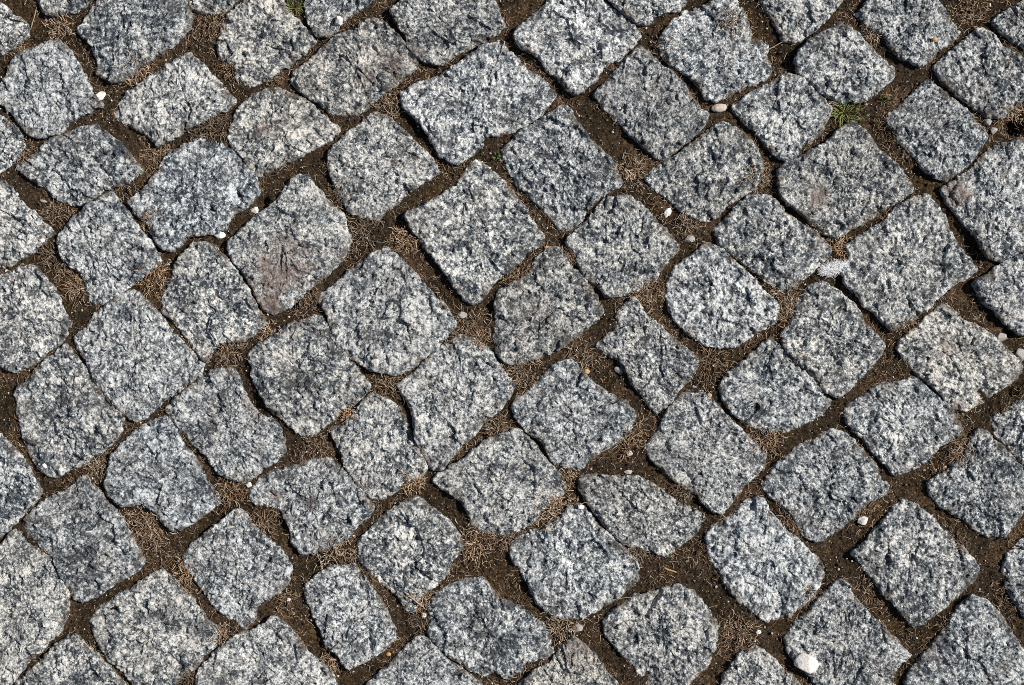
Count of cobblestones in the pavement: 84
